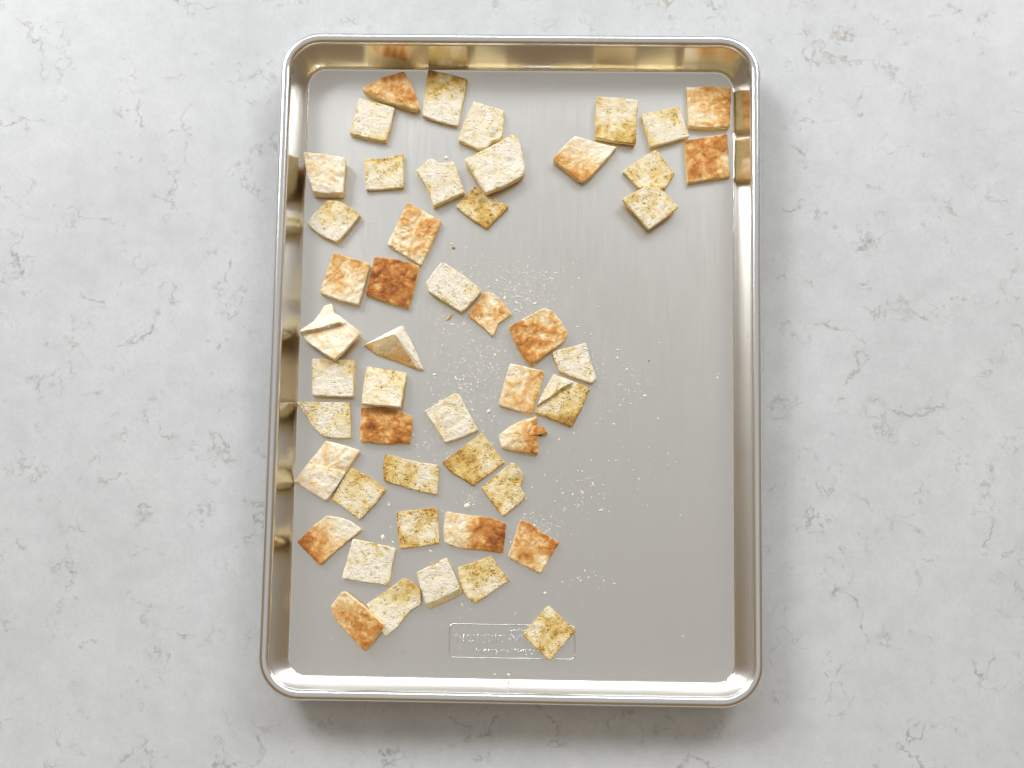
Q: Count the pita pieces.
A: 49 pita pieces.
